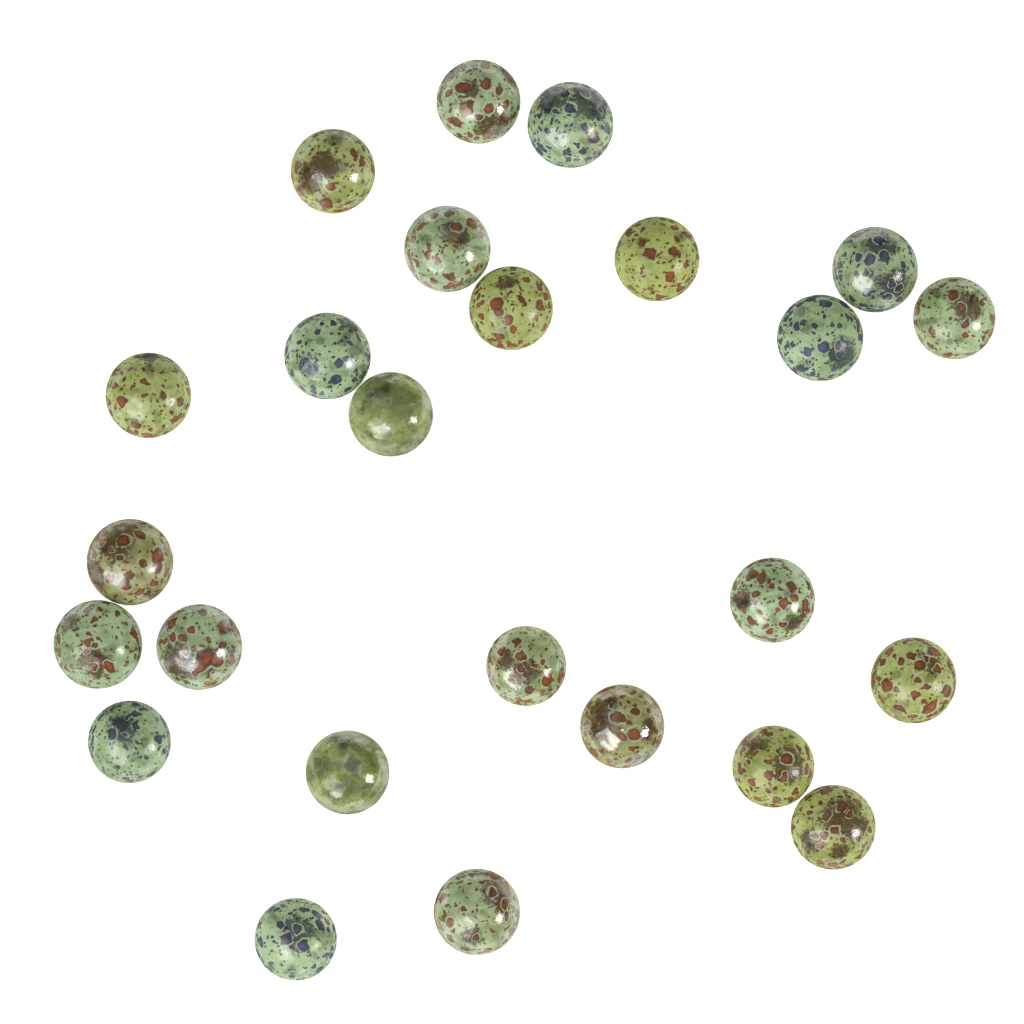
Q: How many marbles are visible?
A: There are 25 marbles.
